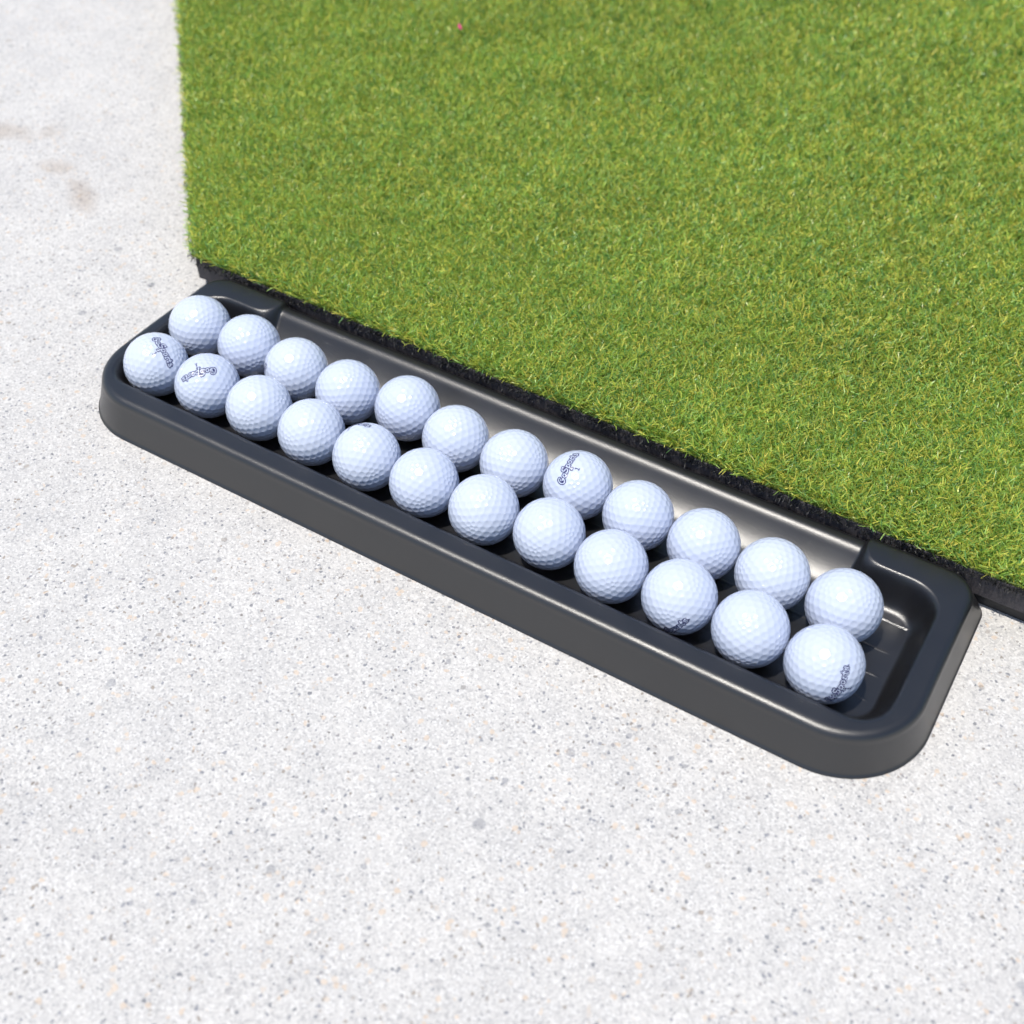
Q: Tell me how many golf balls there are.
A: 24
